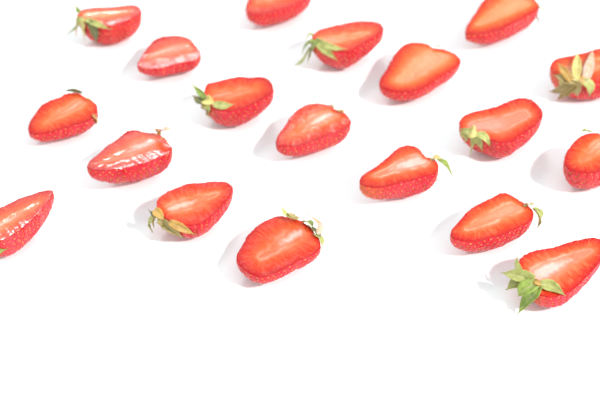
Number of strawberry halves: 19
